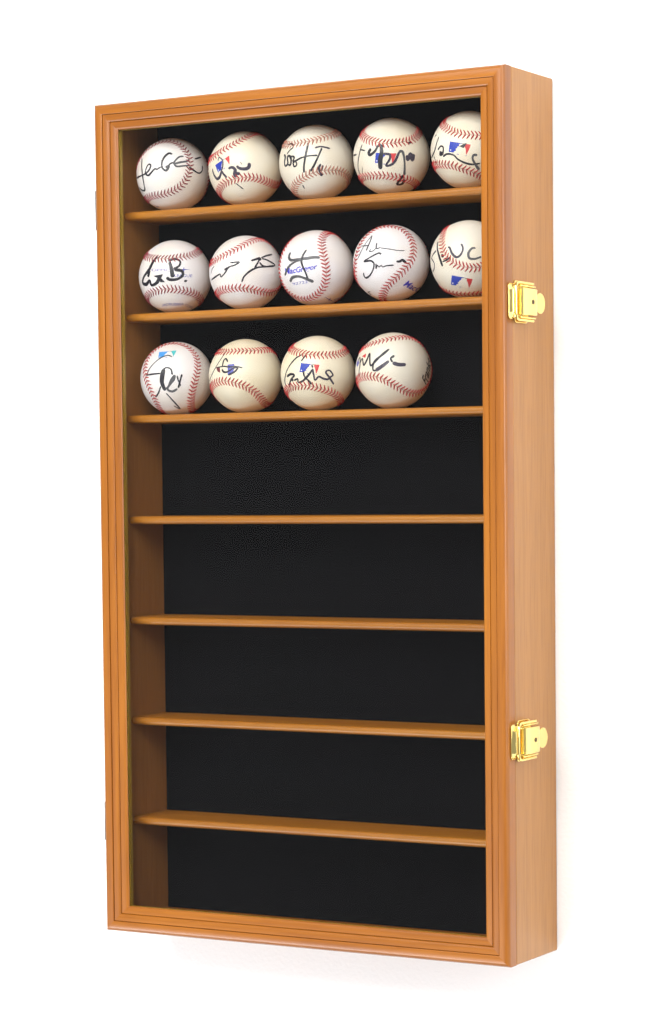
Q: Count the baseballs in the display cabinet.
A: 14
